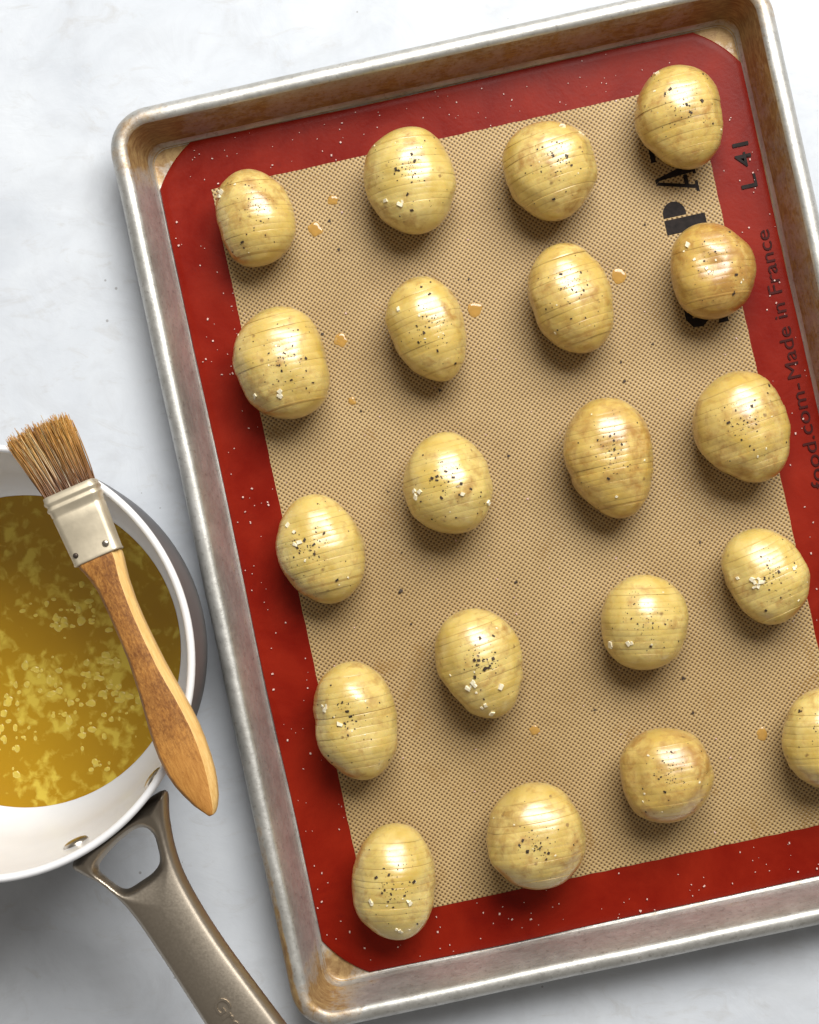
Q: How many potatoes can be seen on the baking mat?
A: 20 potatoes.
